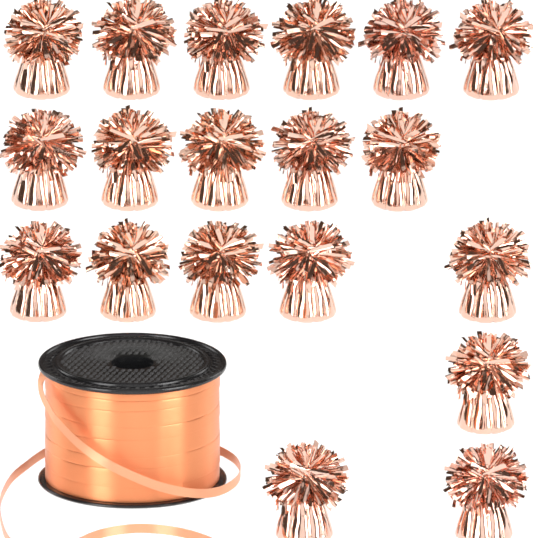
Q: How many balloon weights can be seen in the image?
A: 19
